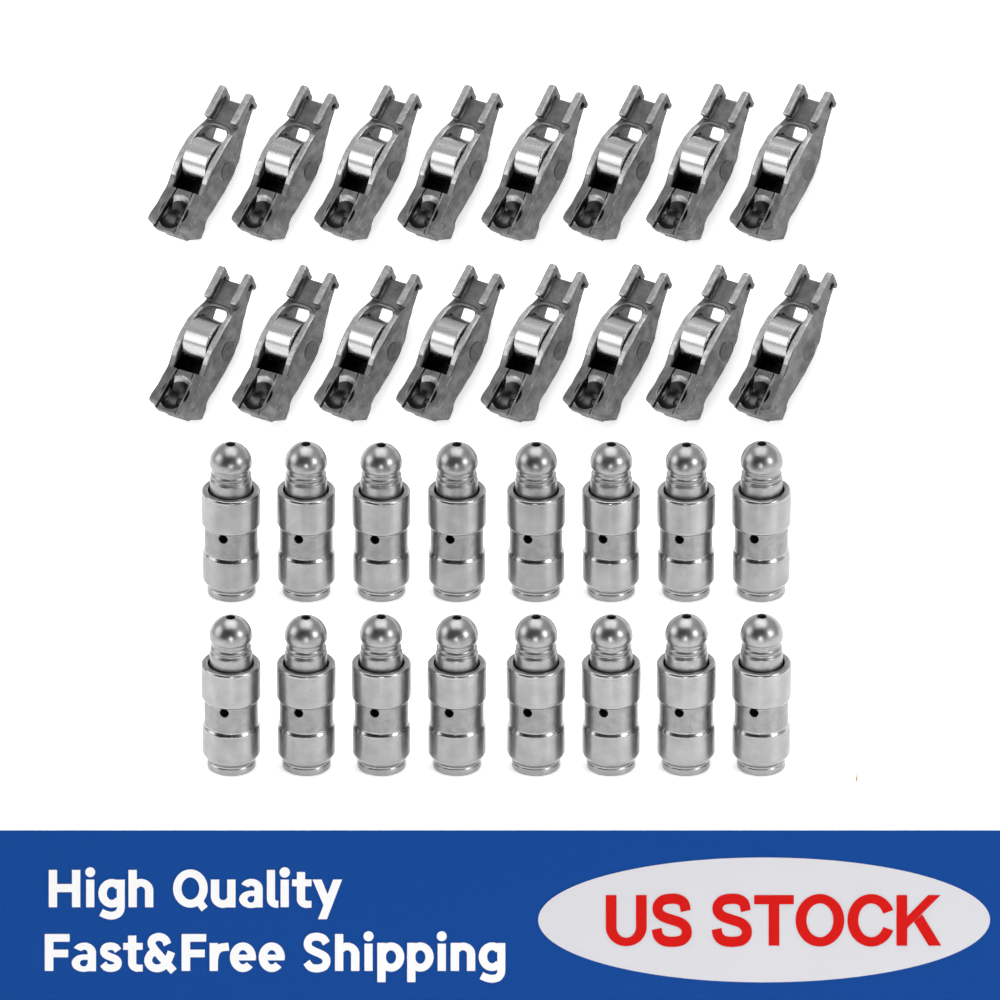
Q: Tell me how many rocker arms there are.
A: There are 16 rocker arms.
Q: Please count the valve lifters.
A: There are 16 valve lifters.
